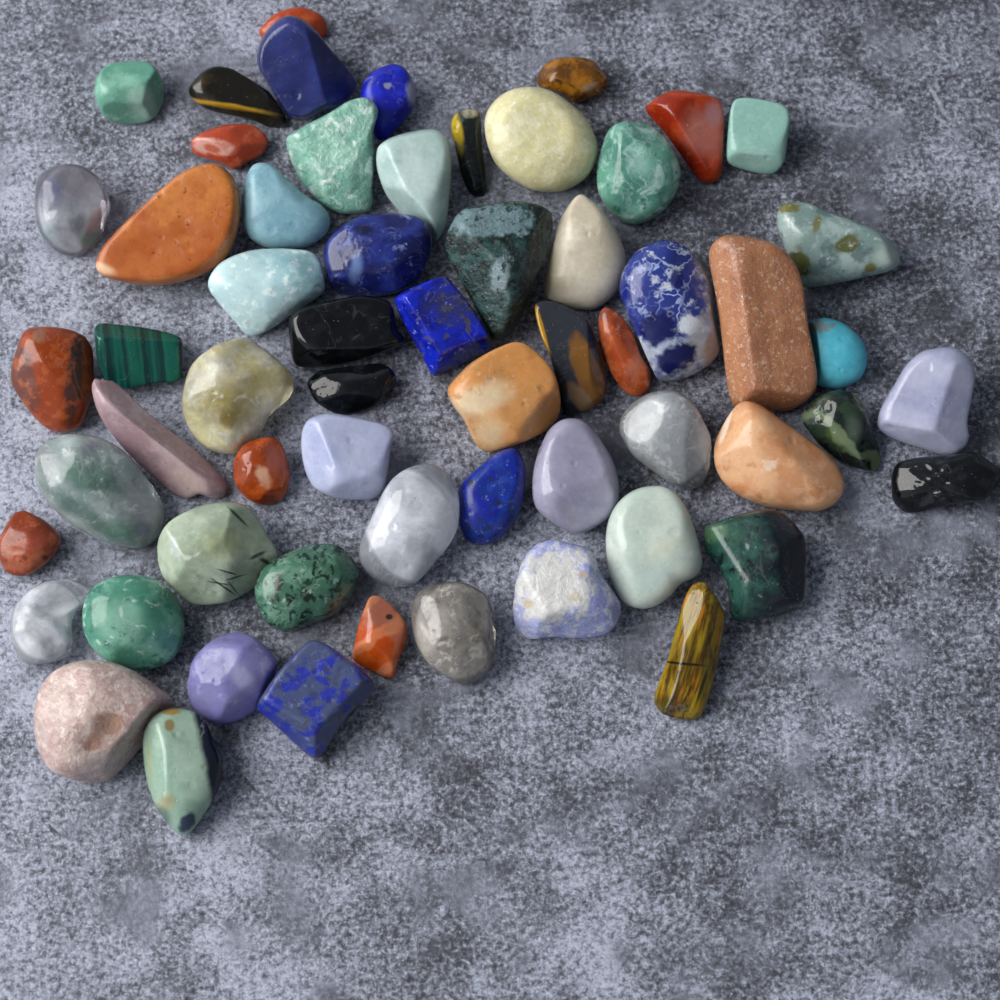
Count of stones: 61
